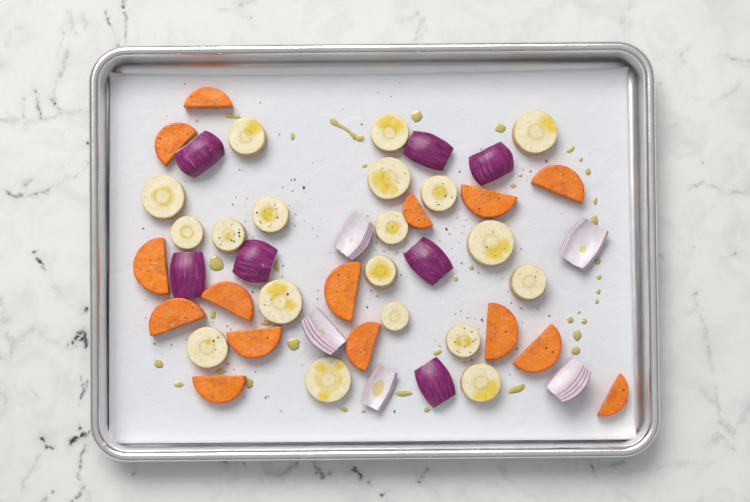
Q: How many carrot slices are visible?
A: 15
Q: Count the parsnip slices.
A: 19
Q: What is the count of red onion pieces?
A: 12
